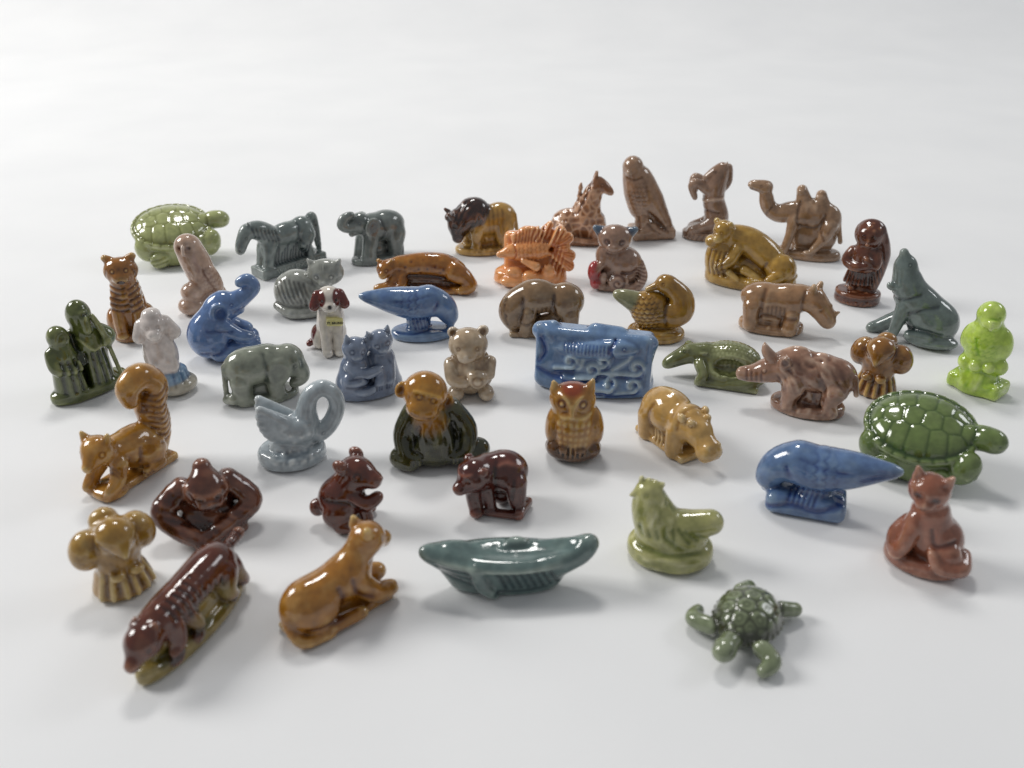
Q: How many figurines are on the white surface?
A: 50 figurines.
